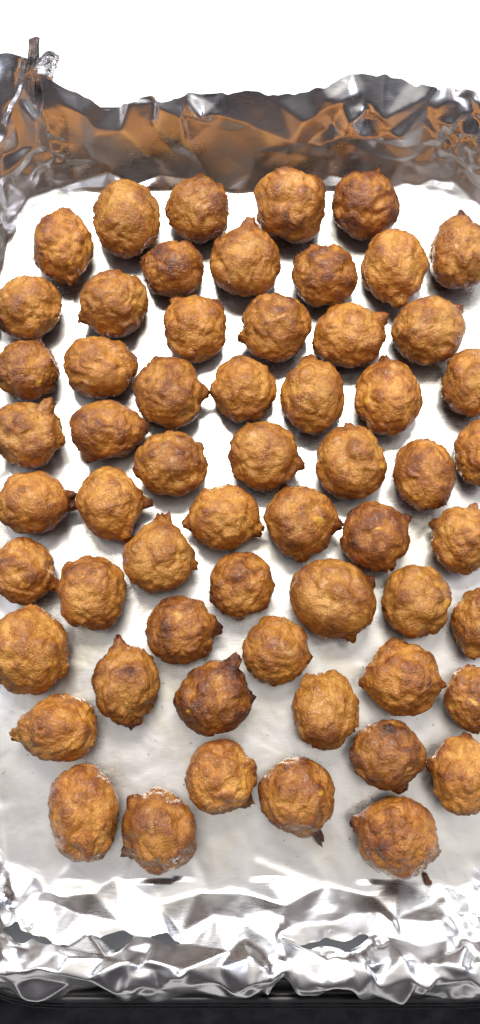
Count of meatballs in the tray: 59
